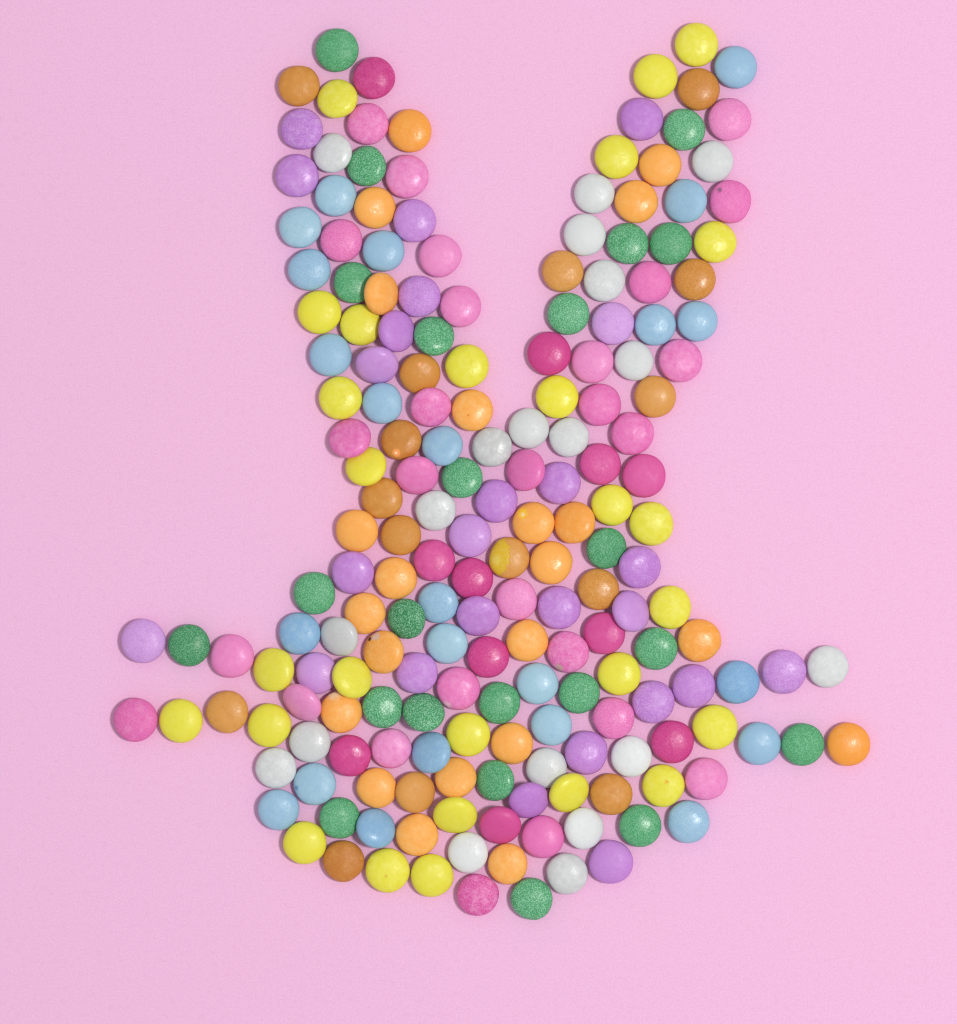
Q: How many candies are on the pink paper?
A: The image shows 192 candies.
